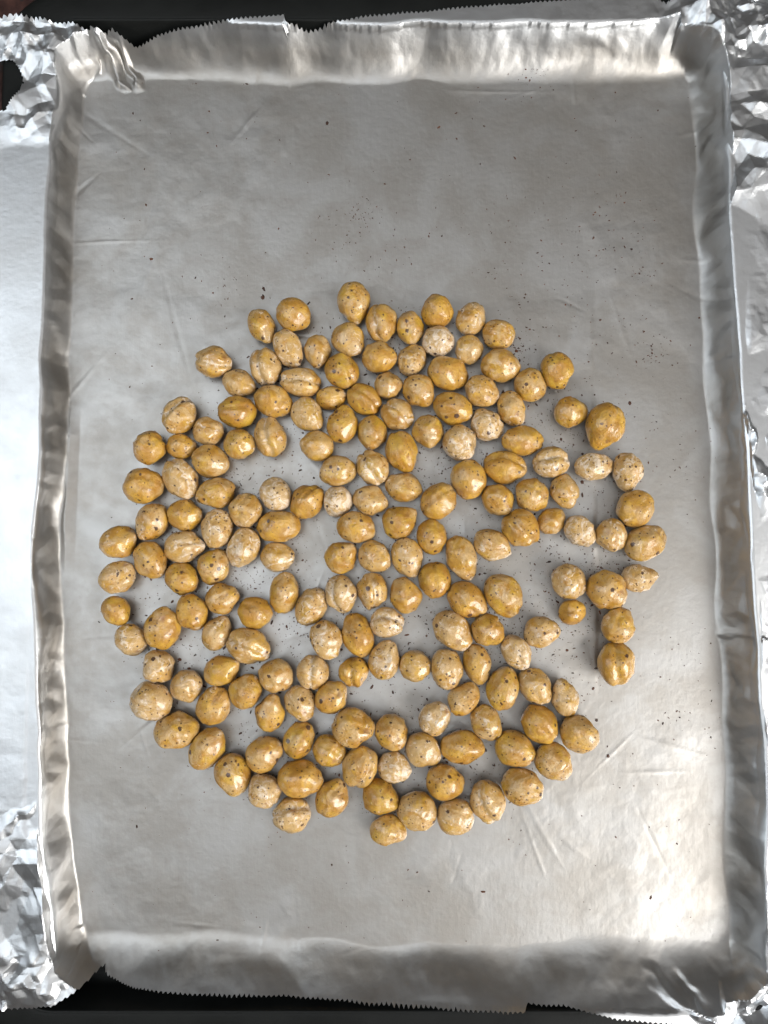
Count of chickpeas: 176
